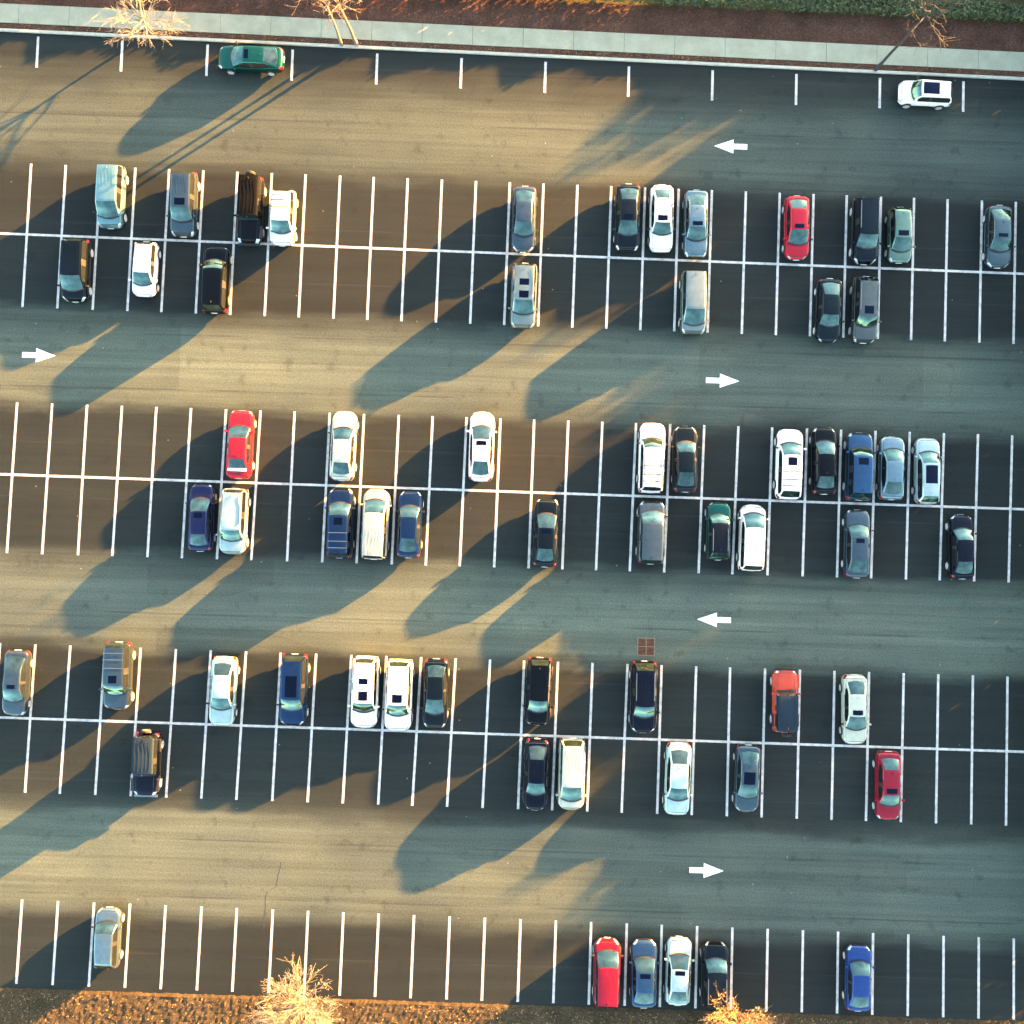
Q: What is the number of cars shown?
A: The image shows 65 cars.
